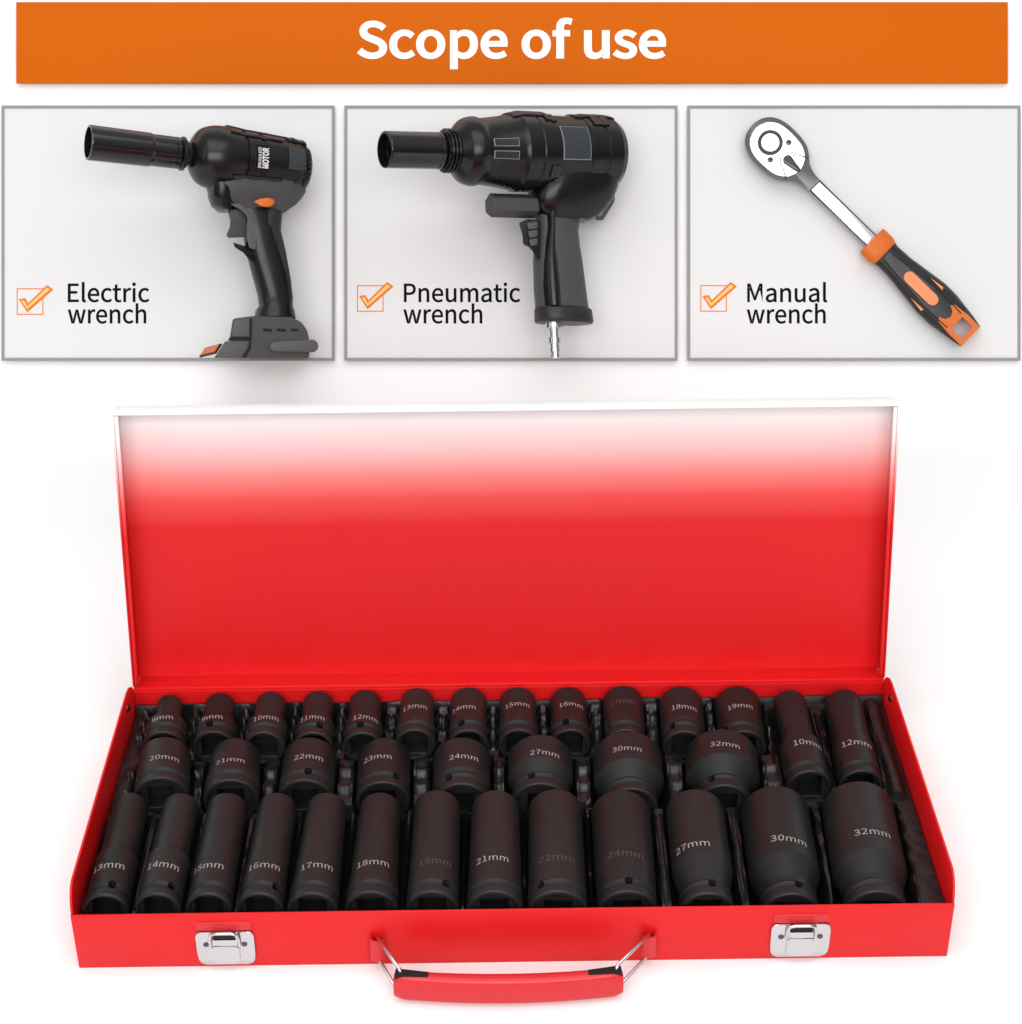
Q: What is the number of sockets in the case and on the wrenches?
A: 37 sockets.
